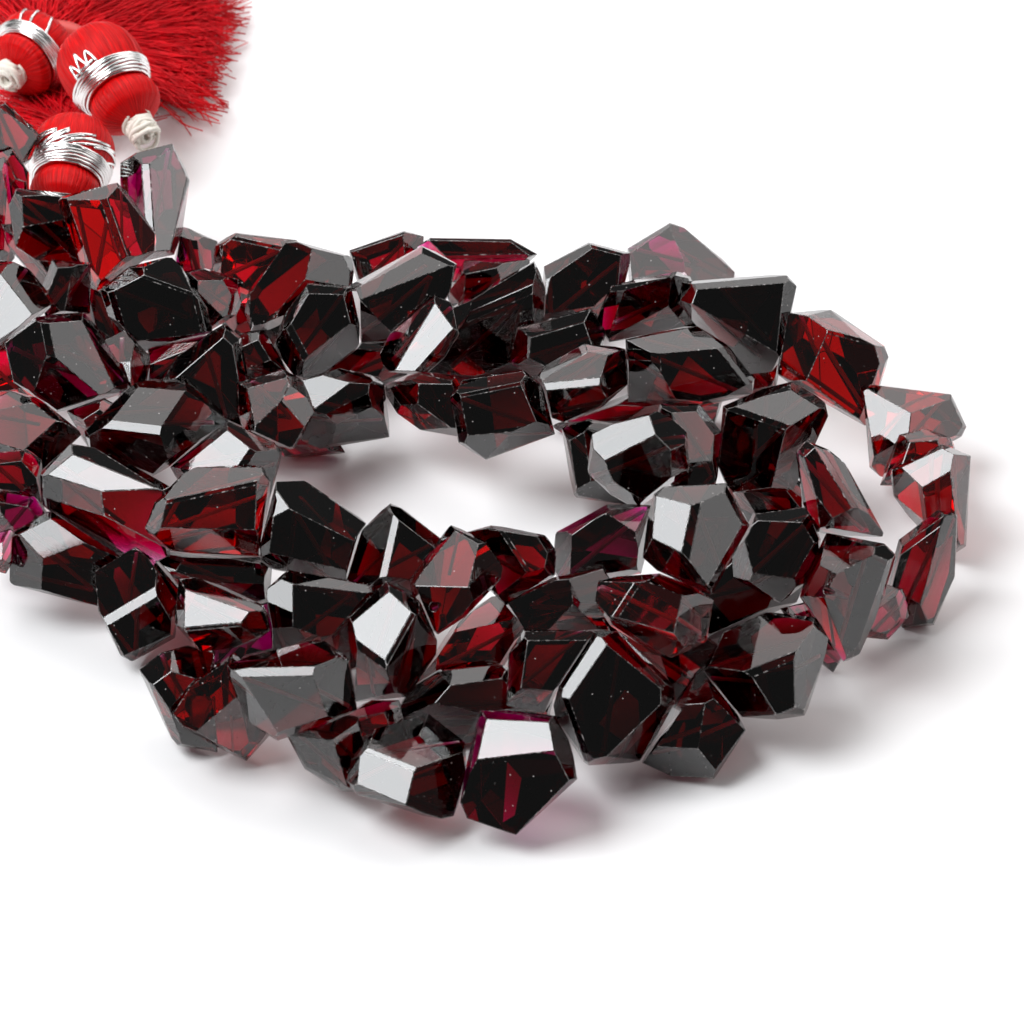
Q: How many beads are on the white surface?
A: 98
